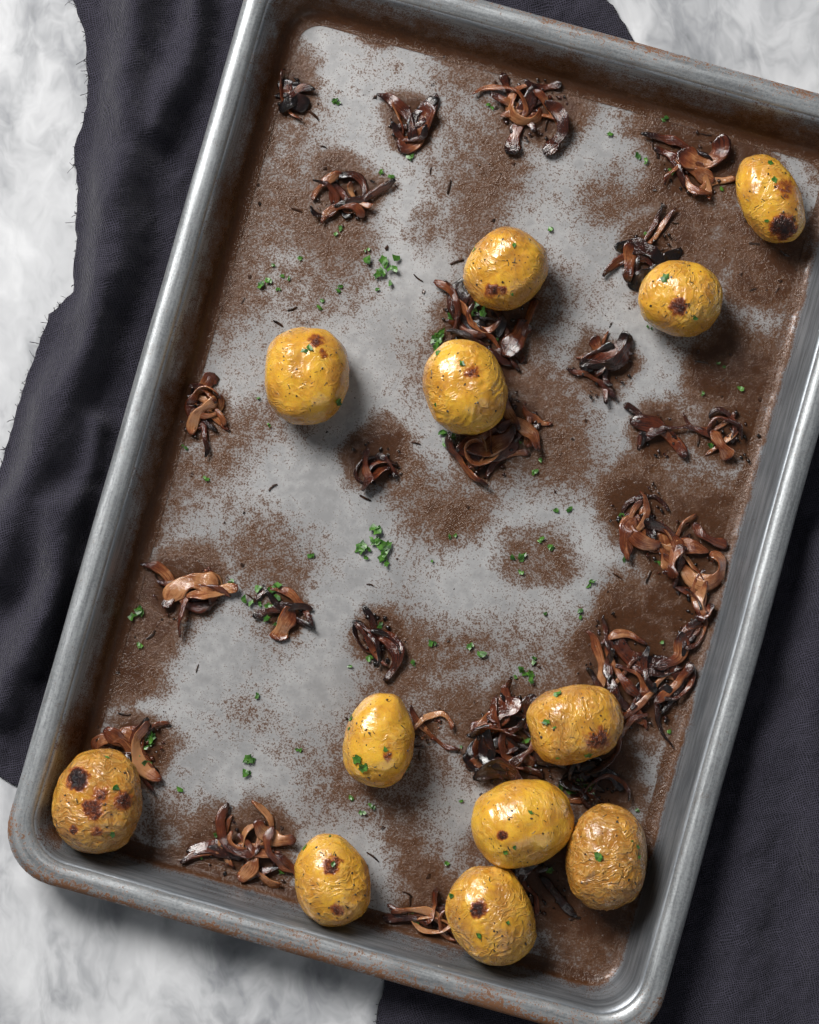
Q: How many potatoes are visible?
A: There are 12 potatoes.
